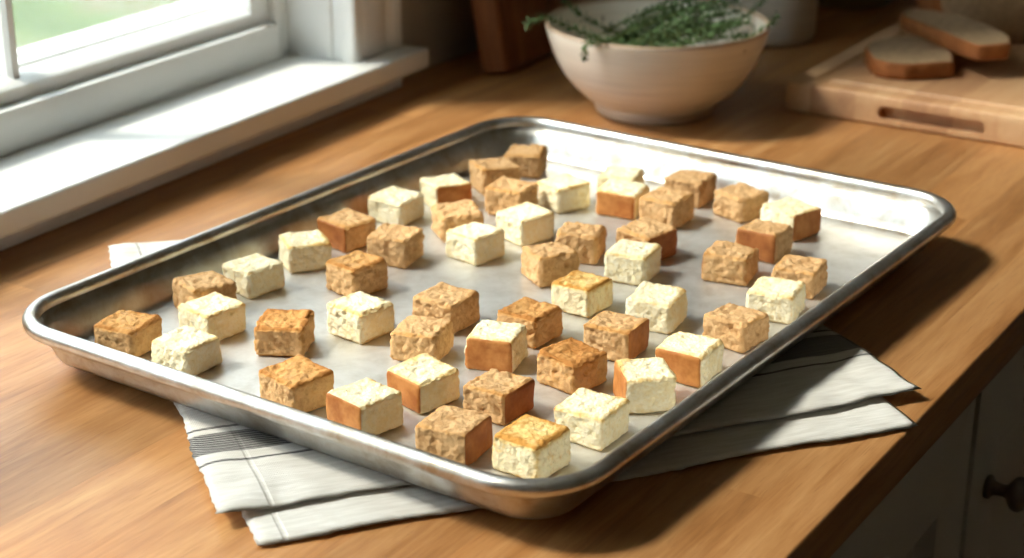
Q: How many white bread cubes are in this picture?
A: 24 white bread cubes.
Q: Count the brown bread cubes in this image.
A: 28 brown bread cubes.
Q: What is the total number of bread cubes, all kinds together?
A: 52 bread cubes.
